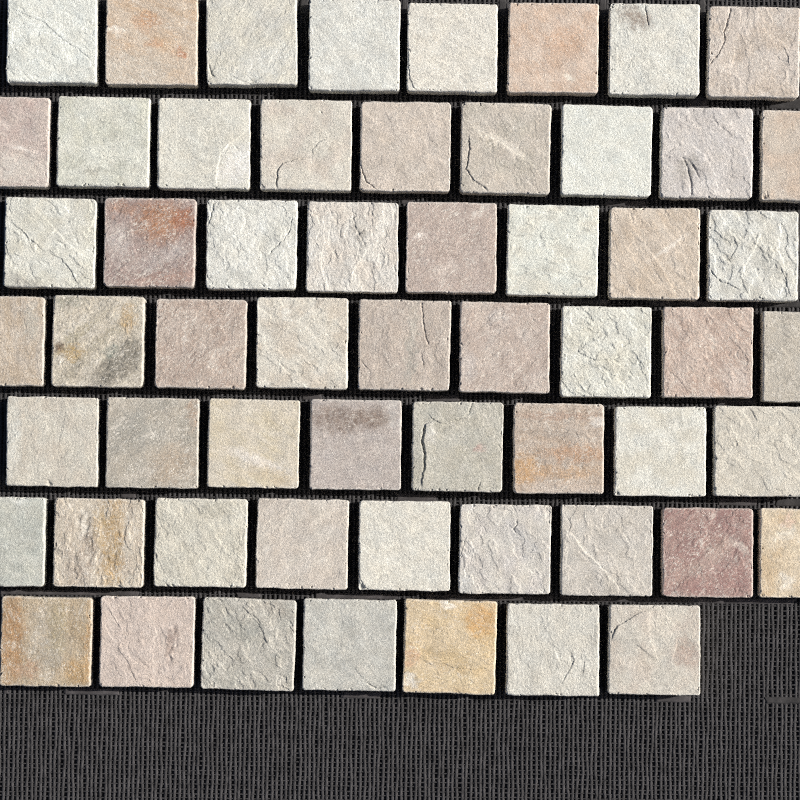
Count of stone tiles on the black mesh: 58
